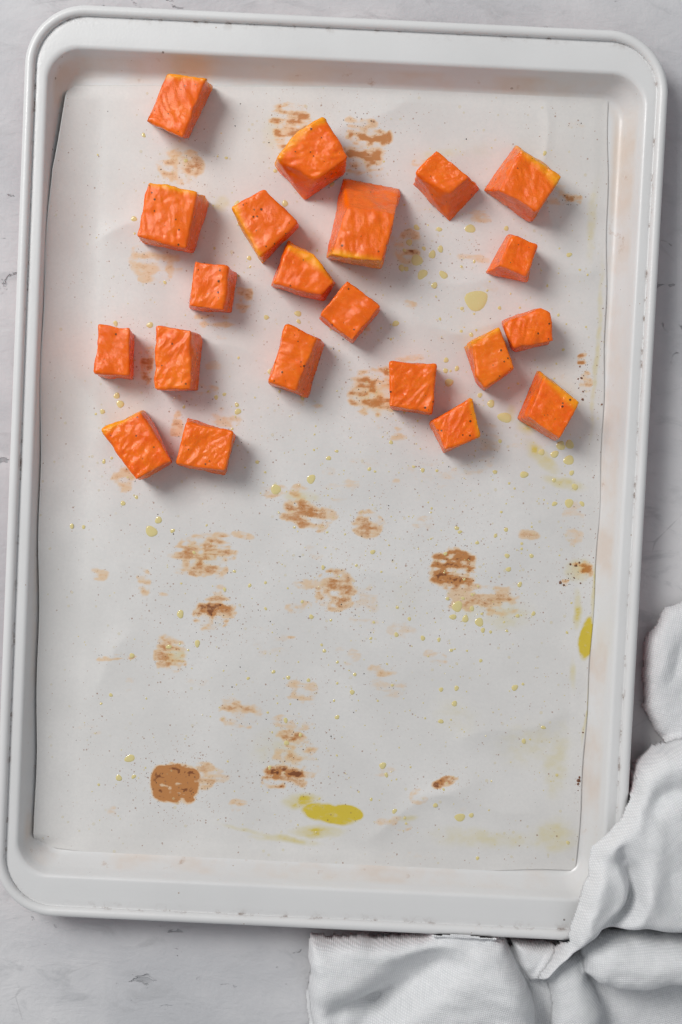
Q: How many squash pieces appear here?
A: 21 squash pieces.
